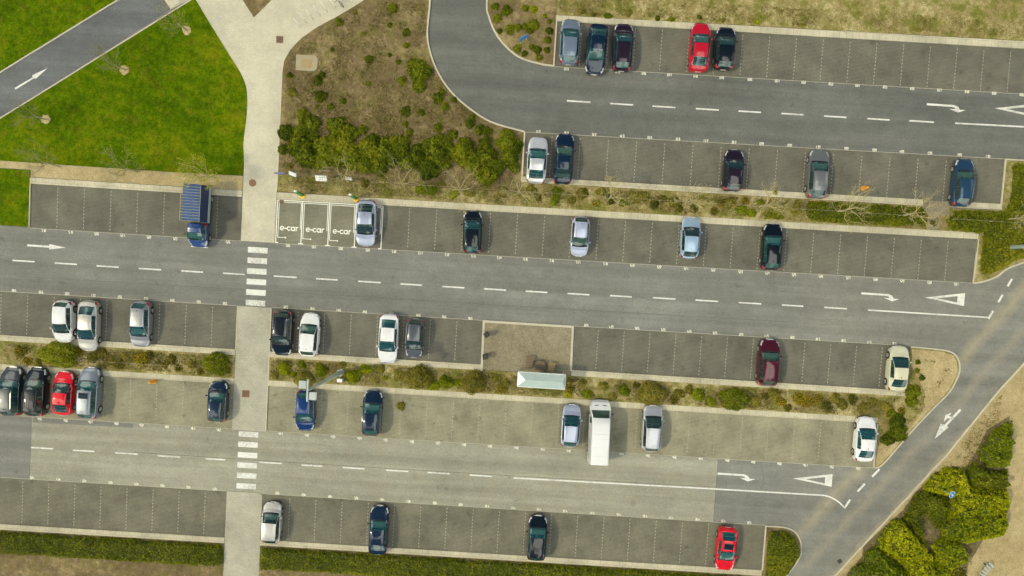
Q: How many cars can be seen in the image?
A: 38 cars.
